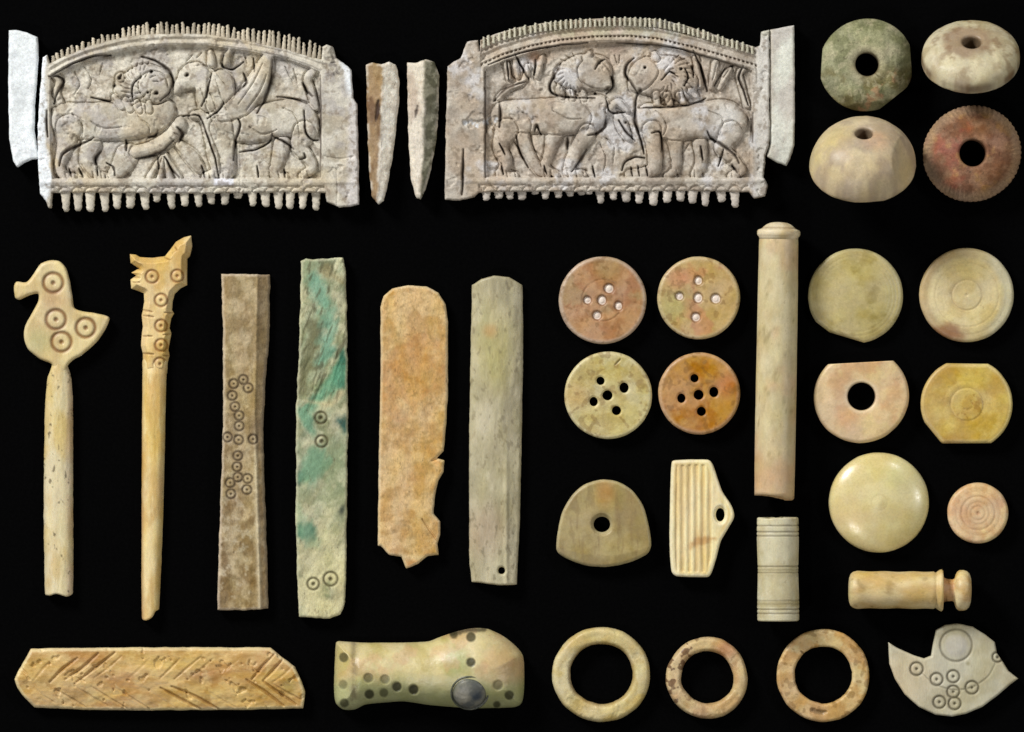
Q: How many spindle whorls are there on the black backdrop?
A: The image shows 5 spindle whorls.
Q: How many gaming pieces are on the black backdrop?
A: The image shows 5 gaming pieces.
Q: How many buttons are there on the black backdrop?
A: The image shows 4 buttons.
